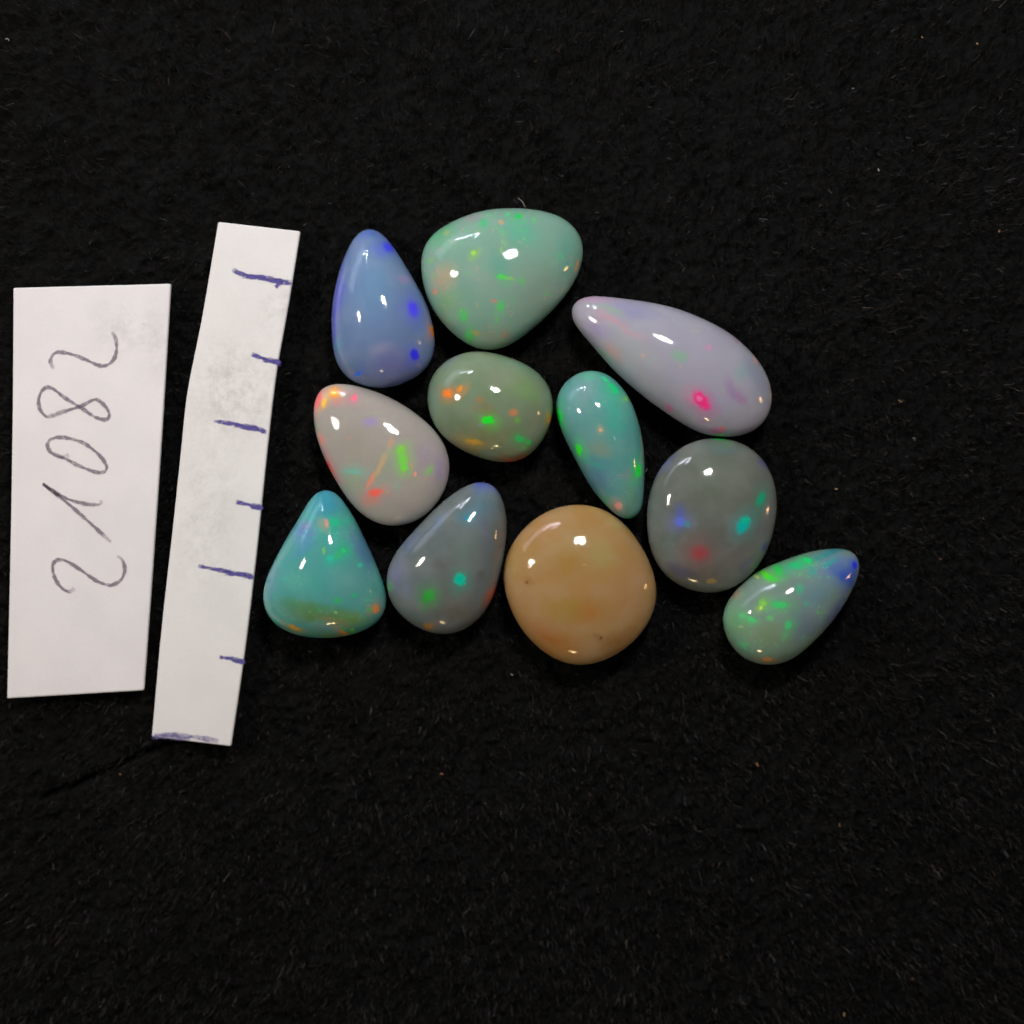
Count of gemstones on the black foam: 11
